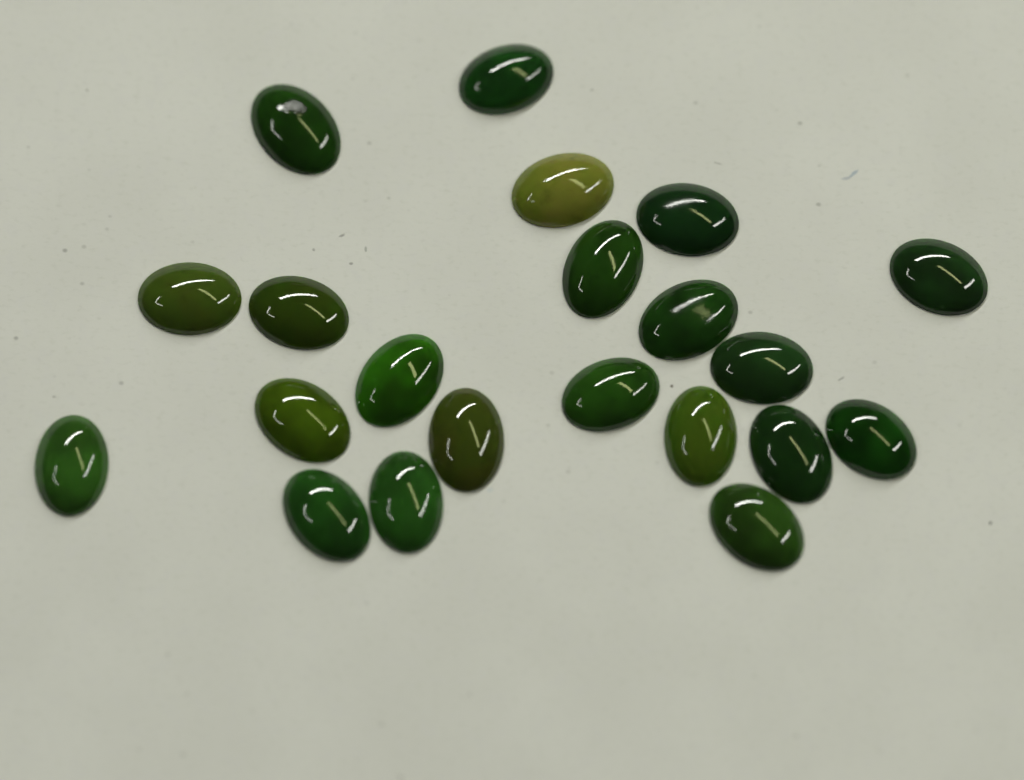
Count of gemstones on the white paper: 21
